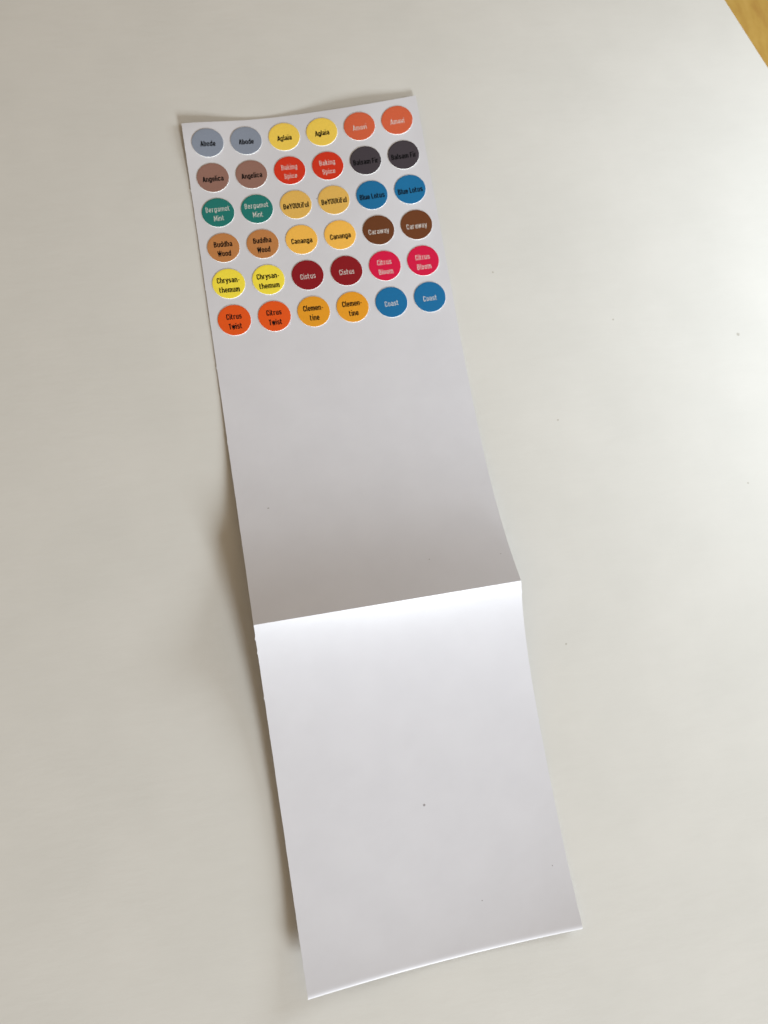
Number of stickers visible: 36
